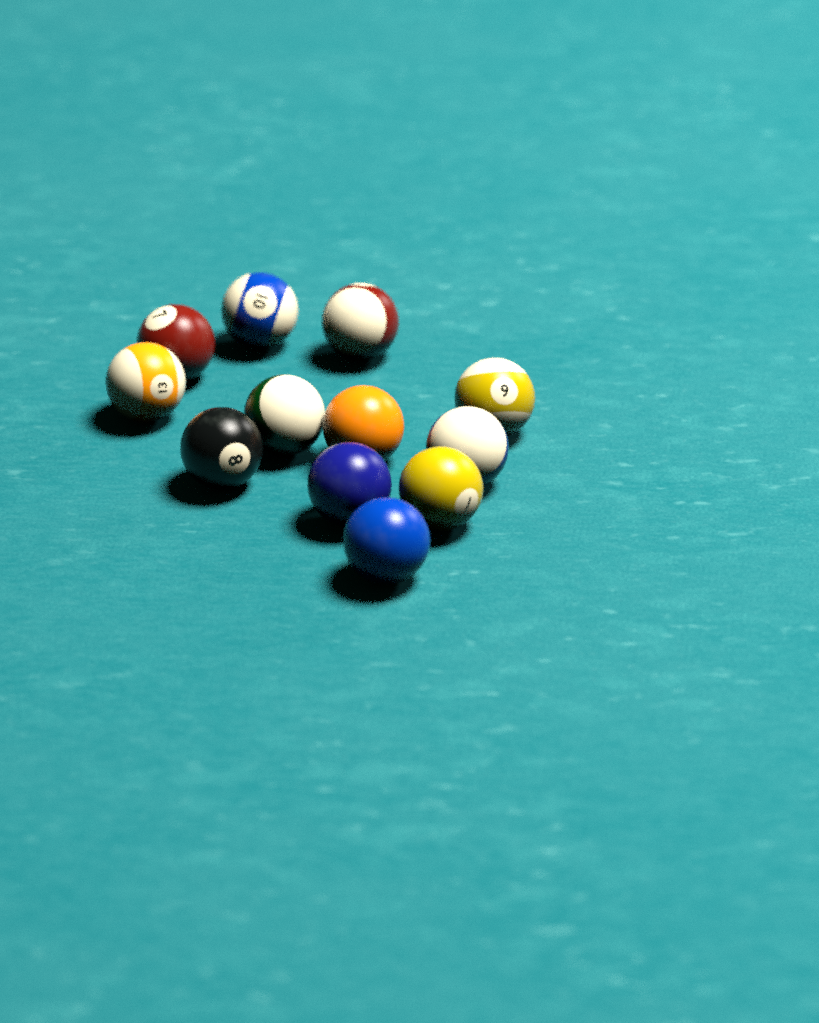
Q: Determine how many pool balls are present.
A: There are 12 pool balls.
